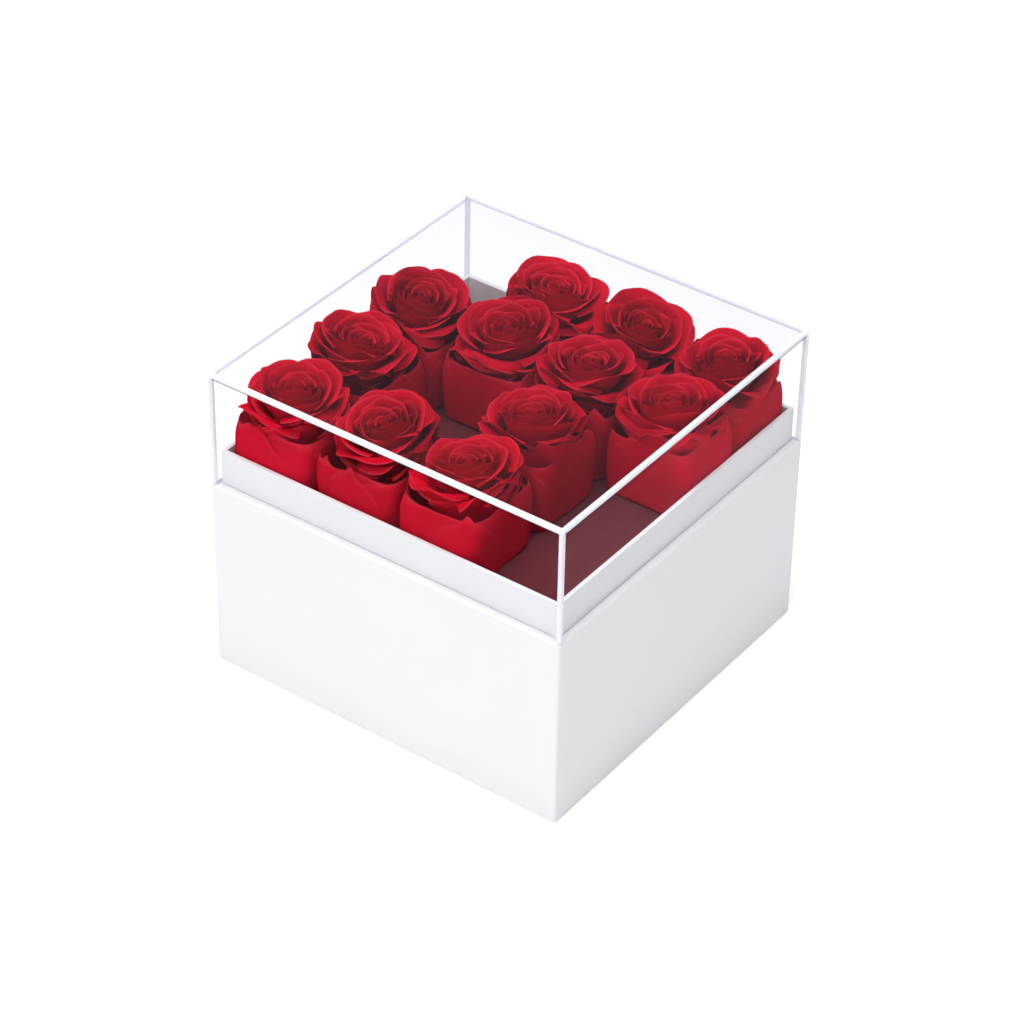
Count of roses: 12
